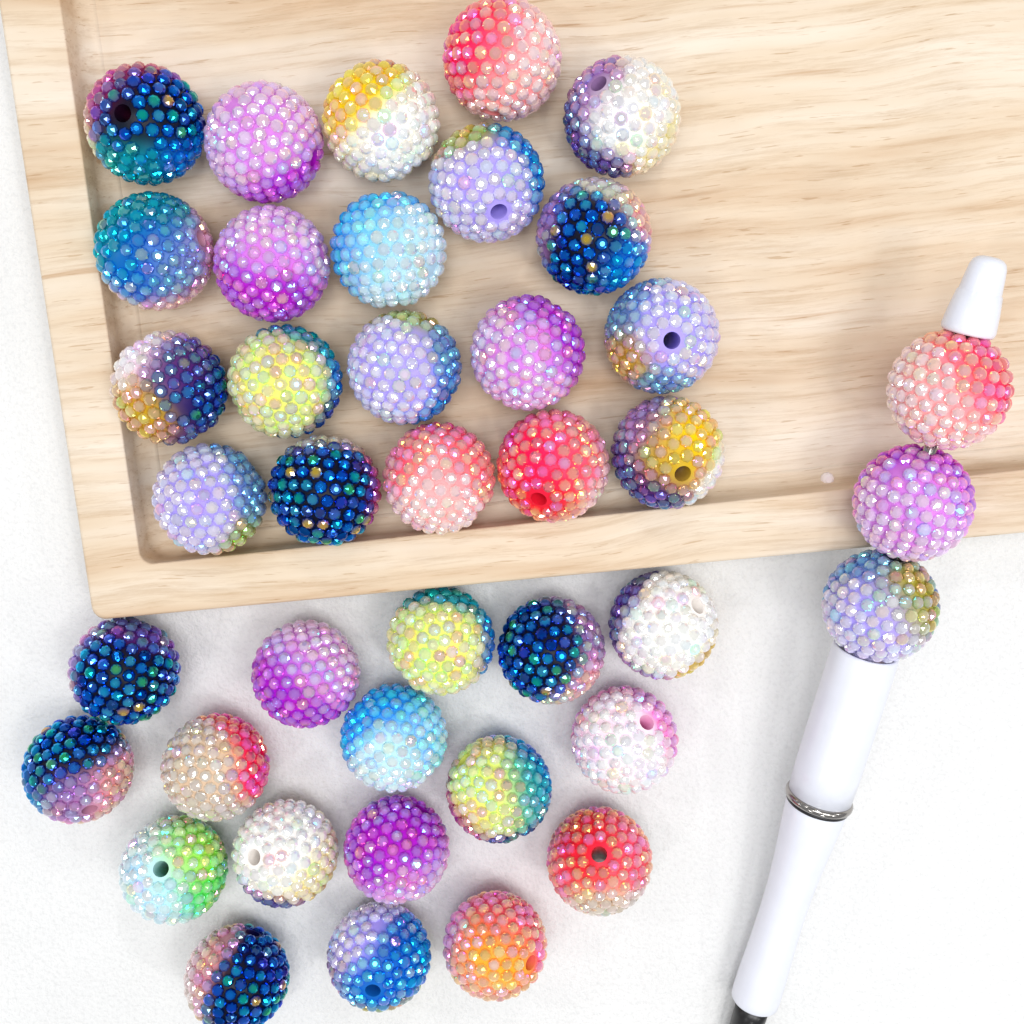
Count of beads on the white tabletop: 40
